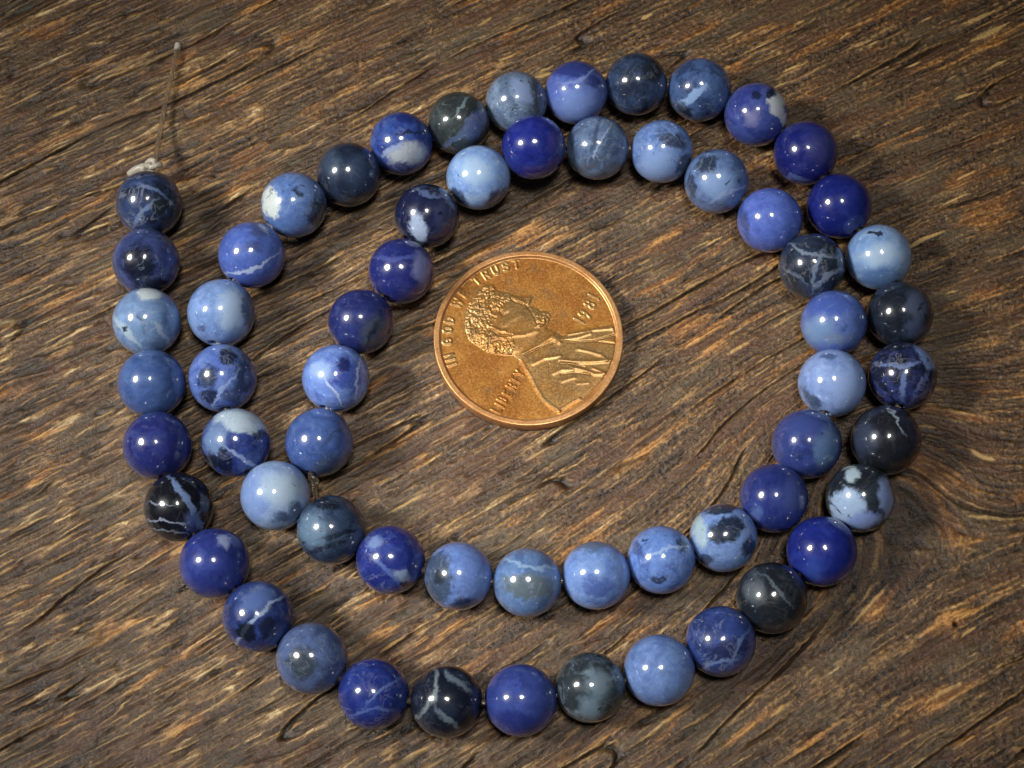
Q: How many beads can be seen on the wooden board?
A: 61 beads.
